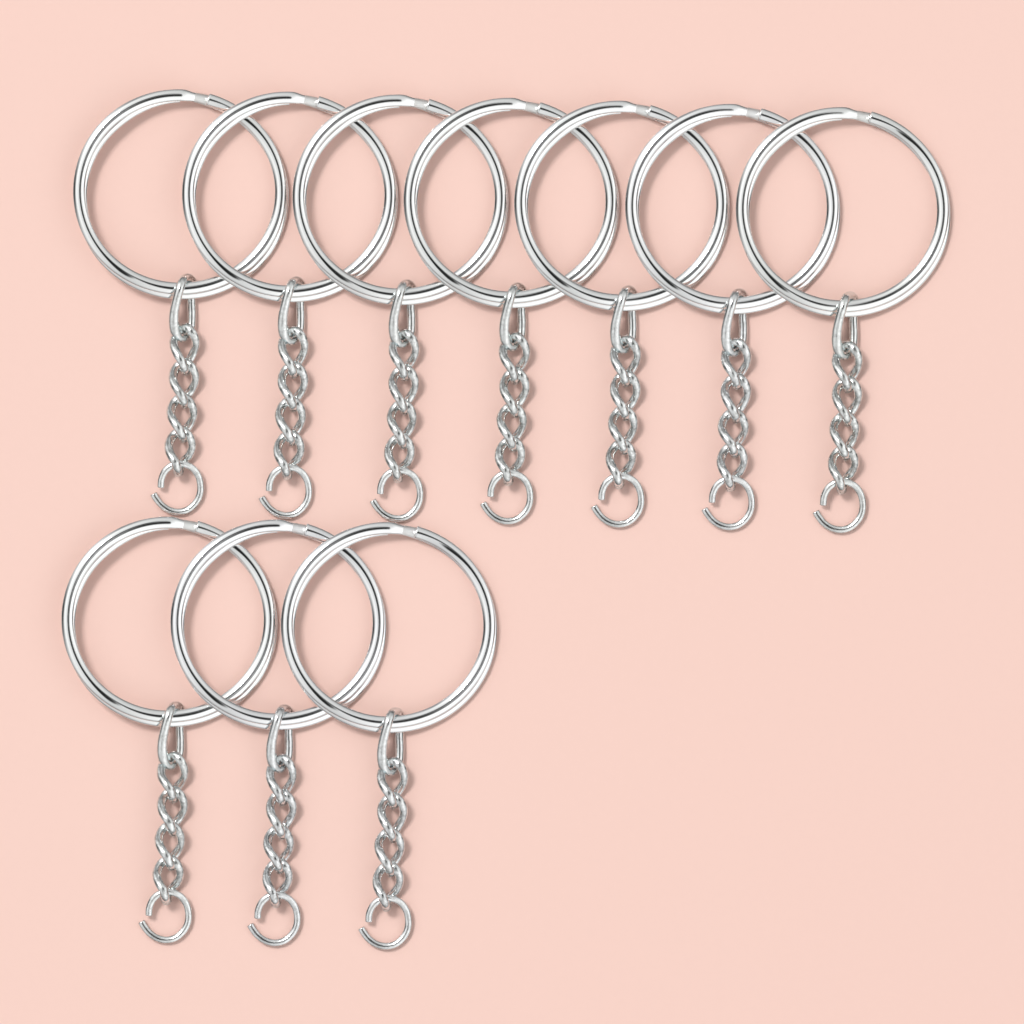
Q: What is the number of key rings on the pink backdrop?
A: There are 10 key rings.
